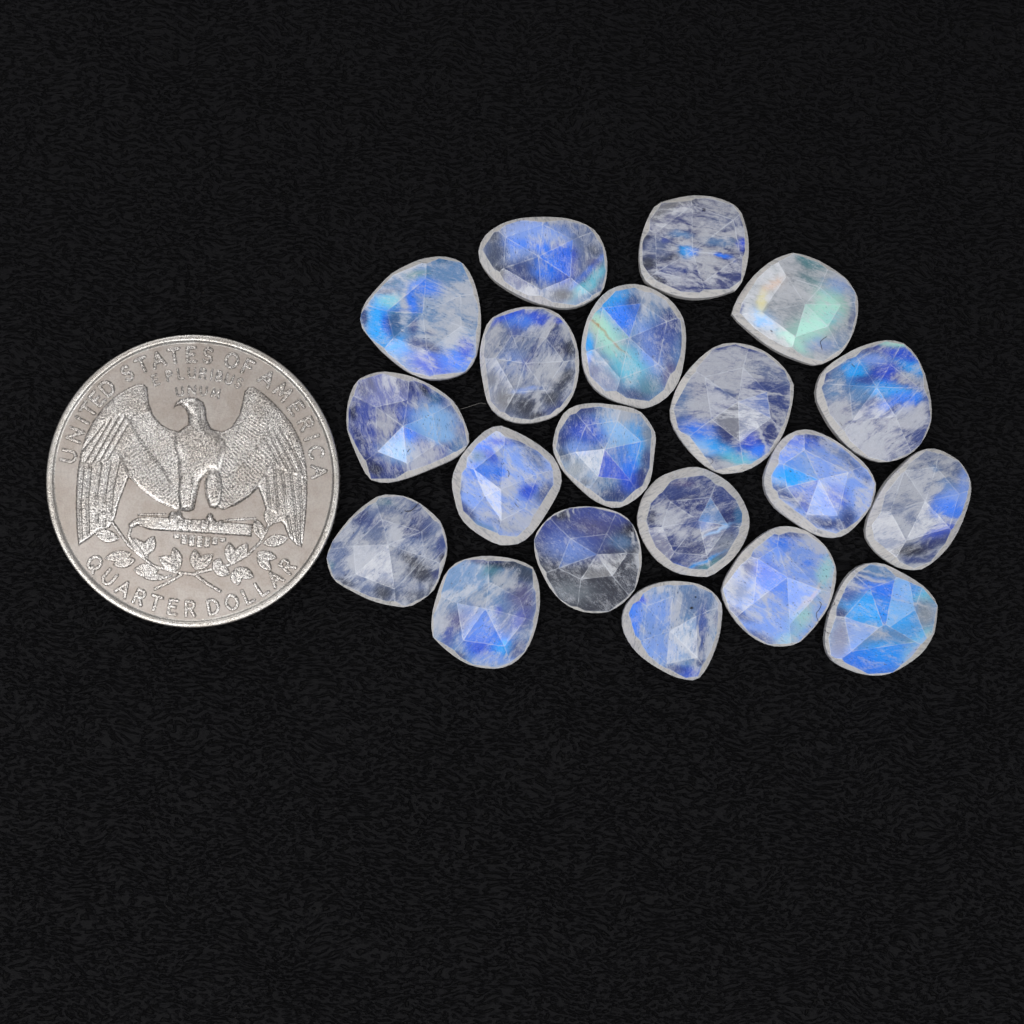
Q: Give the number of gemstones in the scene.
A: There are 20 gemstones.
